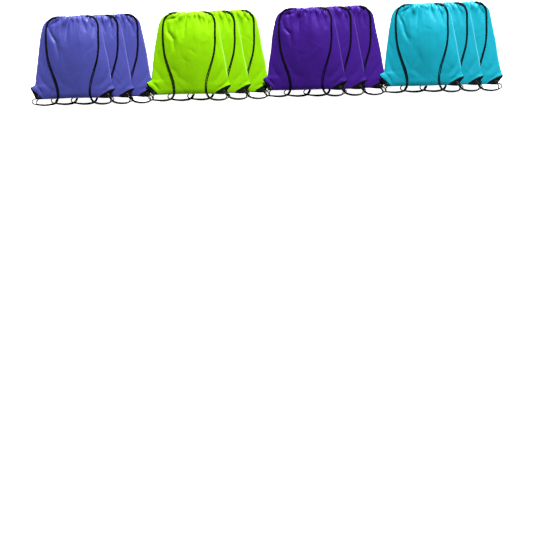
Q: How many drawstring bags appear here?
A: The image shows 12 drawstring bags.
